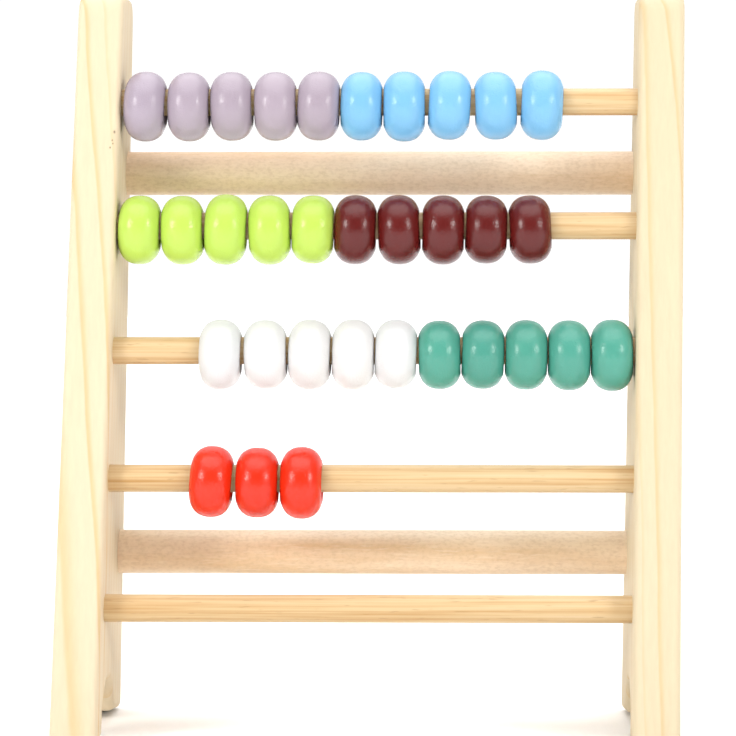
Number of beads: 33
